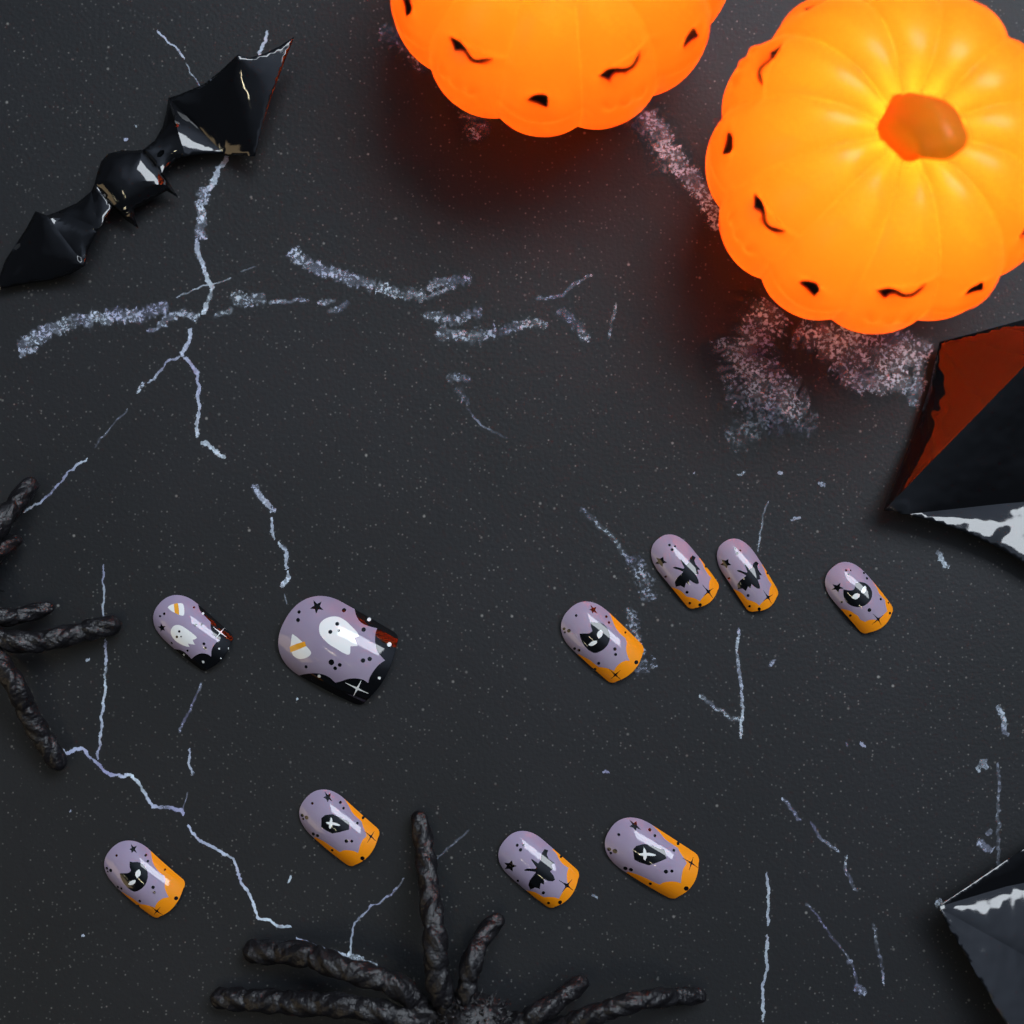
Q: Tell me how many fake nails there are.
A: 10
